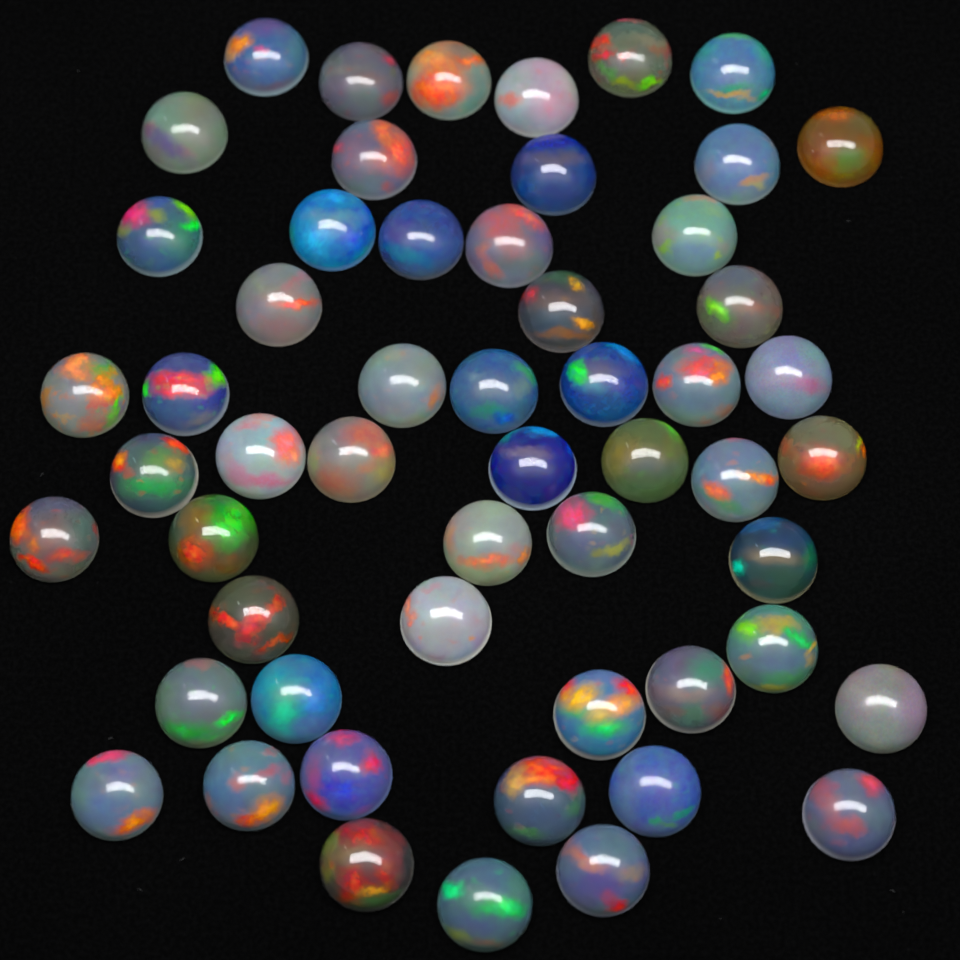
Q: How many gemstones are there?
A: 55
